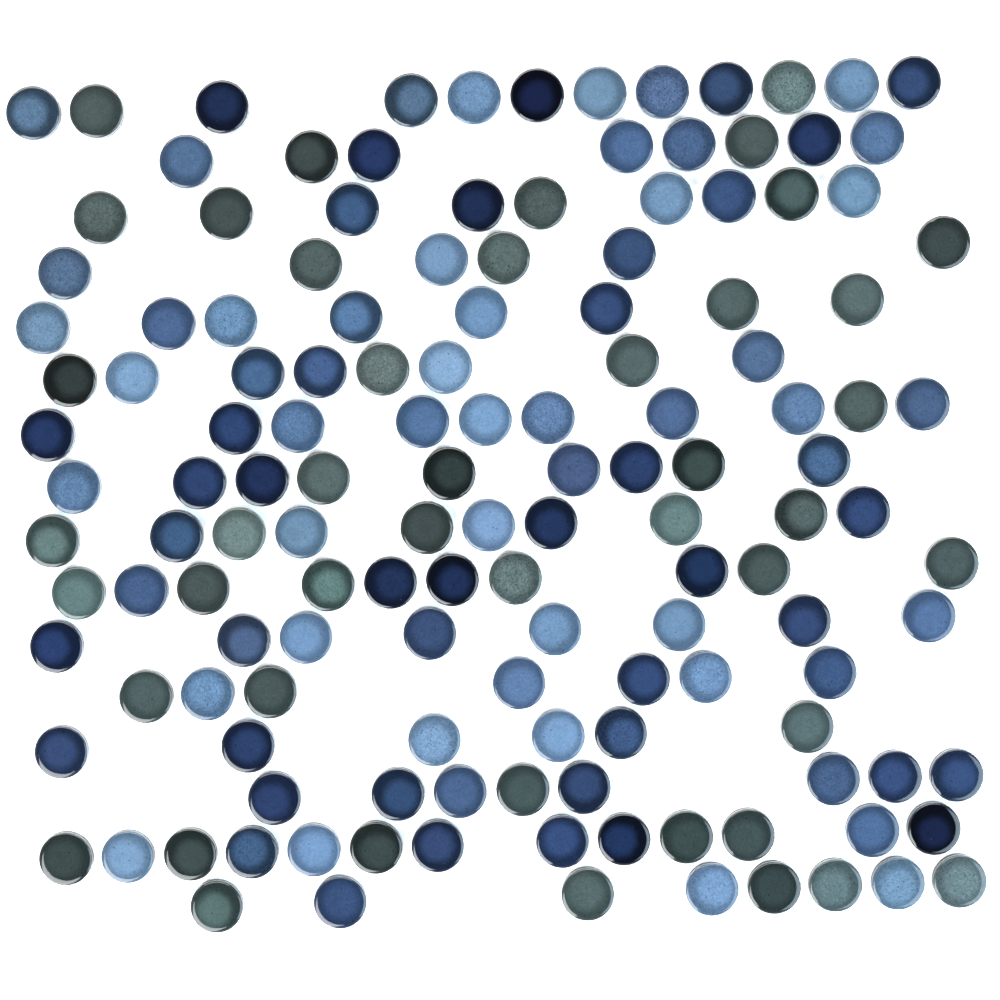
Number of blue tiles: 95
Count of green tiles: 45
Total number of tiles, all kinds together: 140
